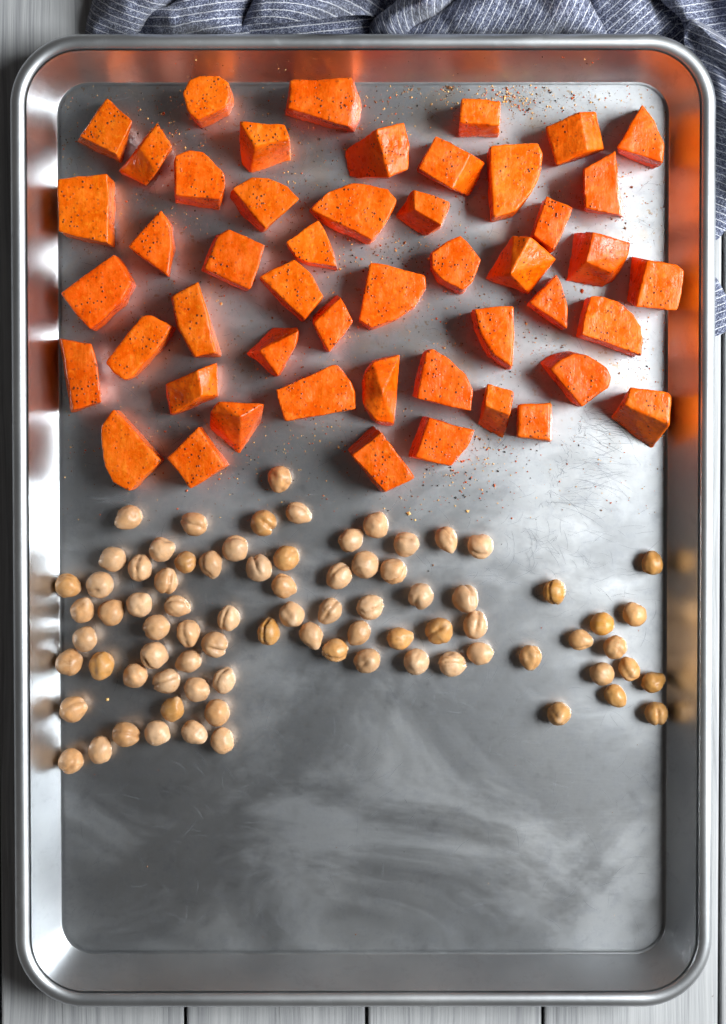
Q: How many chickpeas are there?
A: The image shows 80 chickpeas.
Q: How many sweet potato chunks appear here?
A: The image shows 49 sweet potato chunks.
